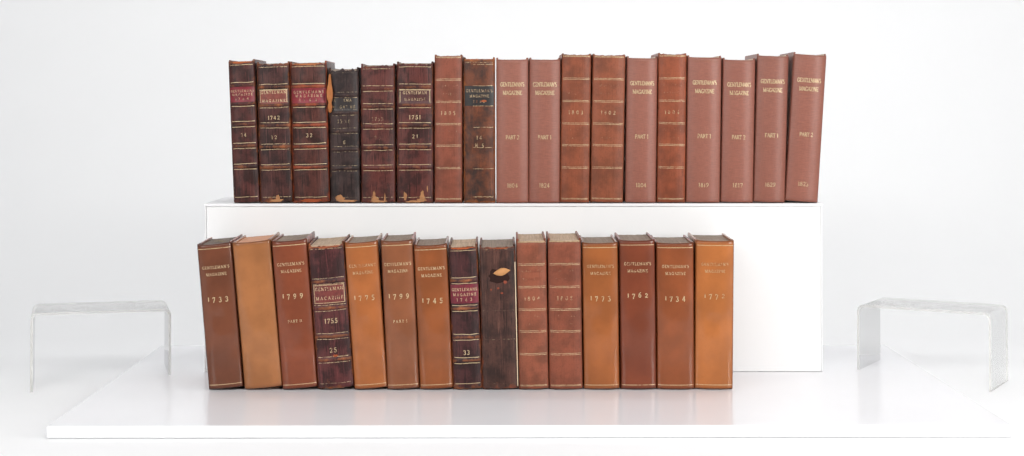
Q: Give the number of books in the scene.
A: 33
